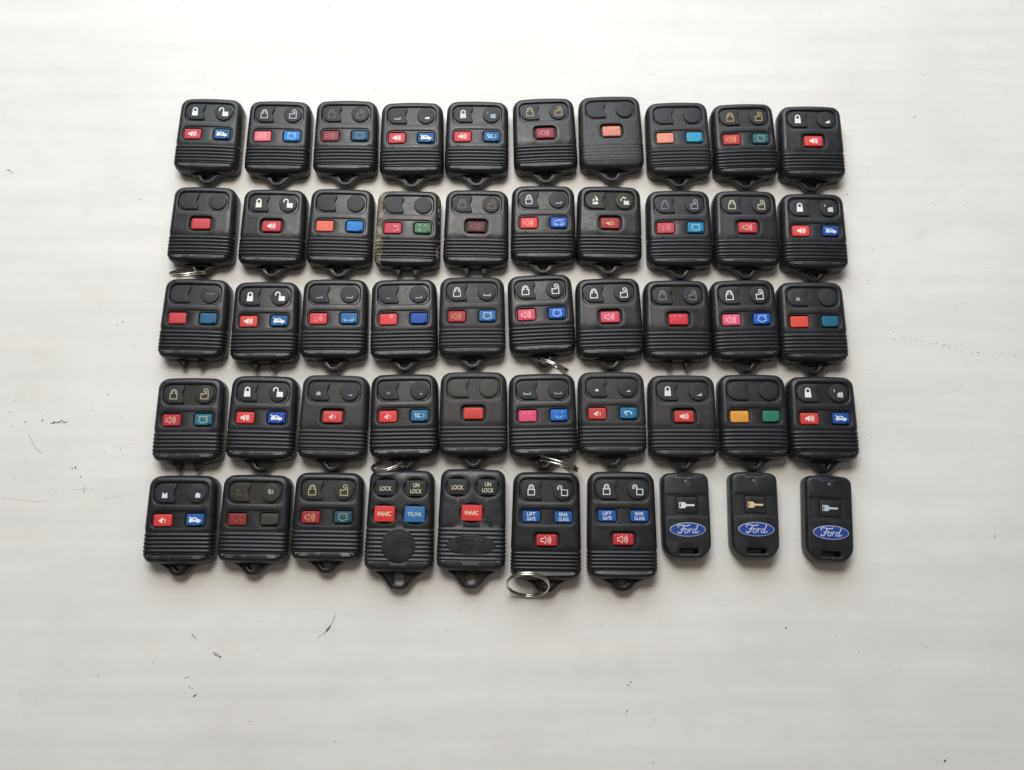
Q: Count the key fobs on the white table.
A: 50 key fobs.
